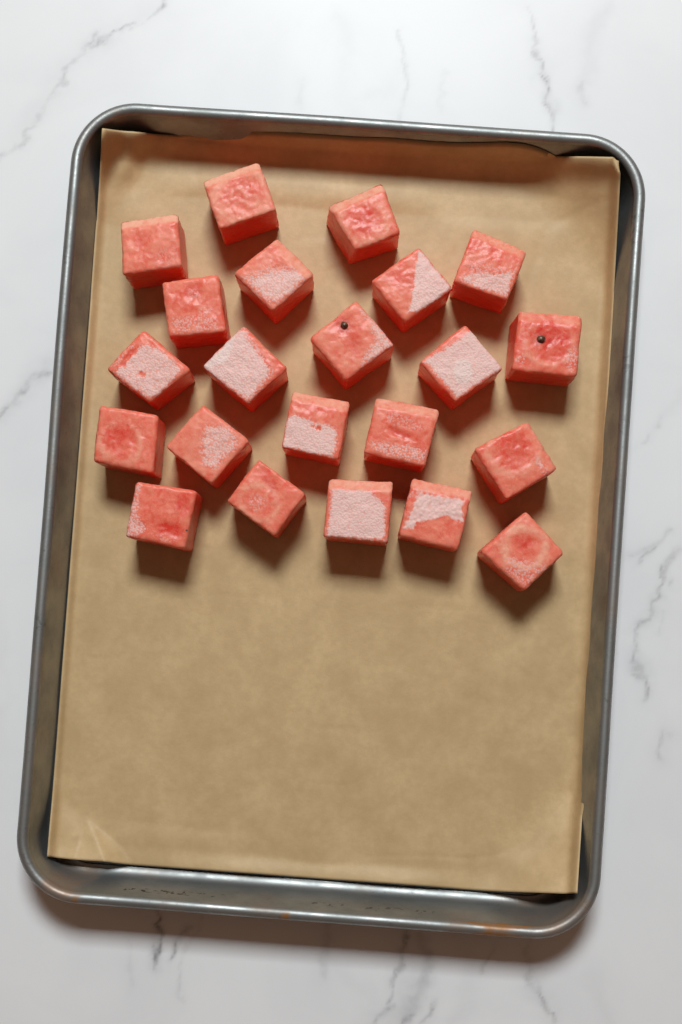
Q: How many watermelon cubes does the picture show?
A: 22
